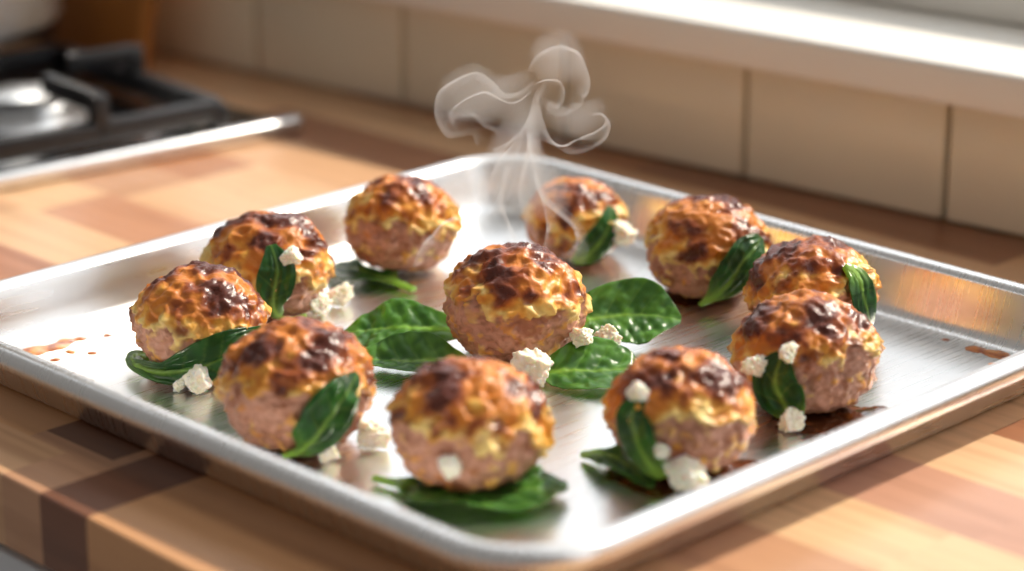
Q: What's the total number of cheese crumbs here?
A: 18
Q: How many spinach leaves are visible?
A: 15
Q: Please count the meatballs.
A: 11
